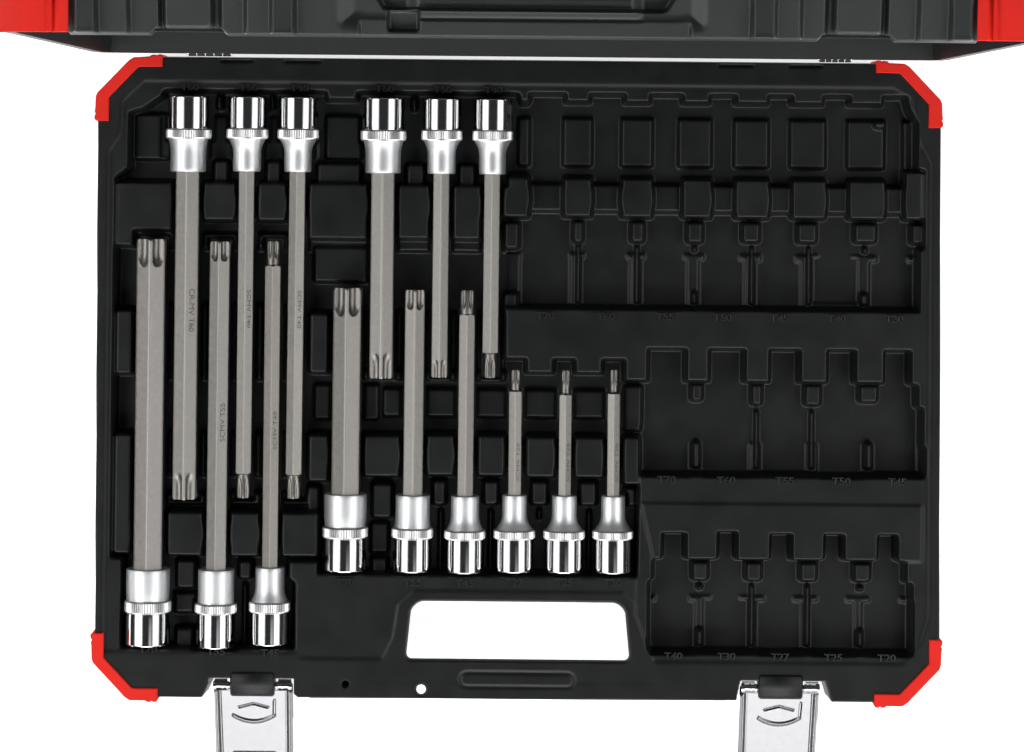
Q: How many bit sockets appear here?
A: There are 15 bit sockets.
